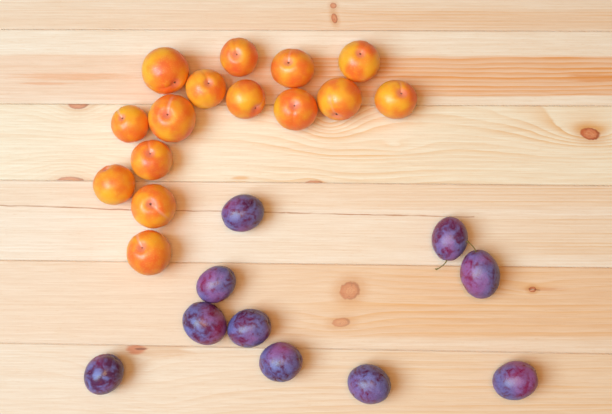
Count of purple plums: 10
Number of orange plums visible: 15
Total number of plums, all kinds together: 25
